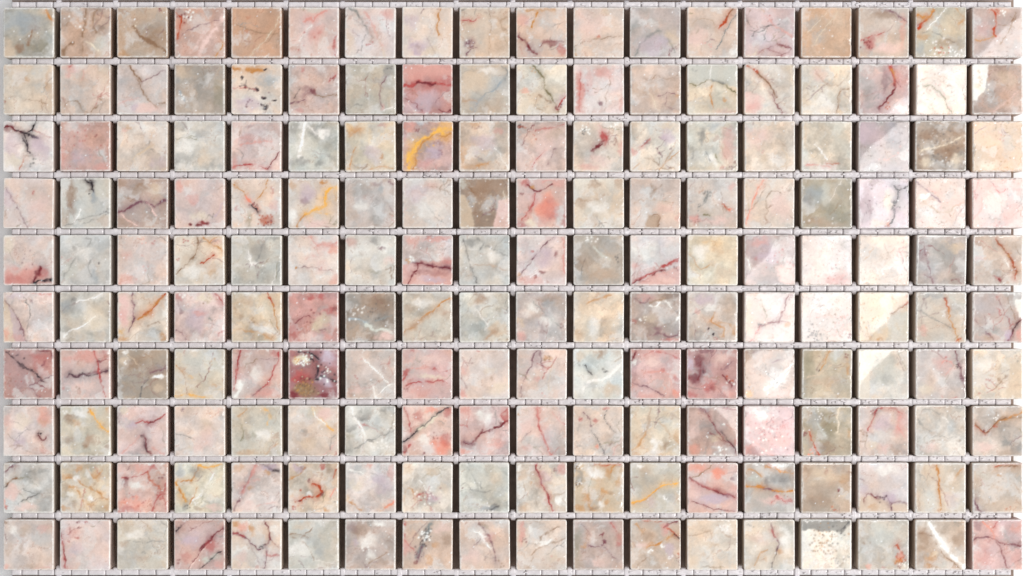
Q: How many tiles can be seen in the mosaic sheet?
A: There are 180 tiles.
